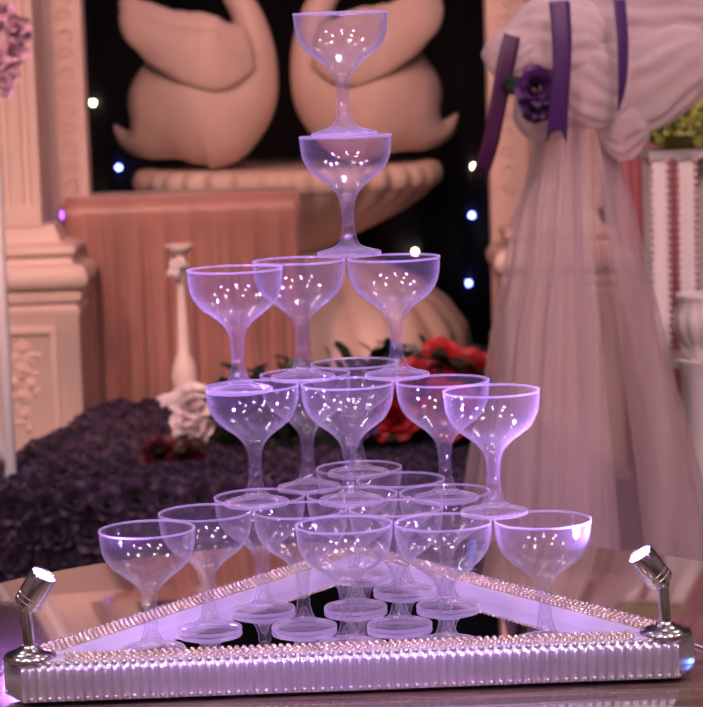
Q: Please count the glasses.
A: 23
